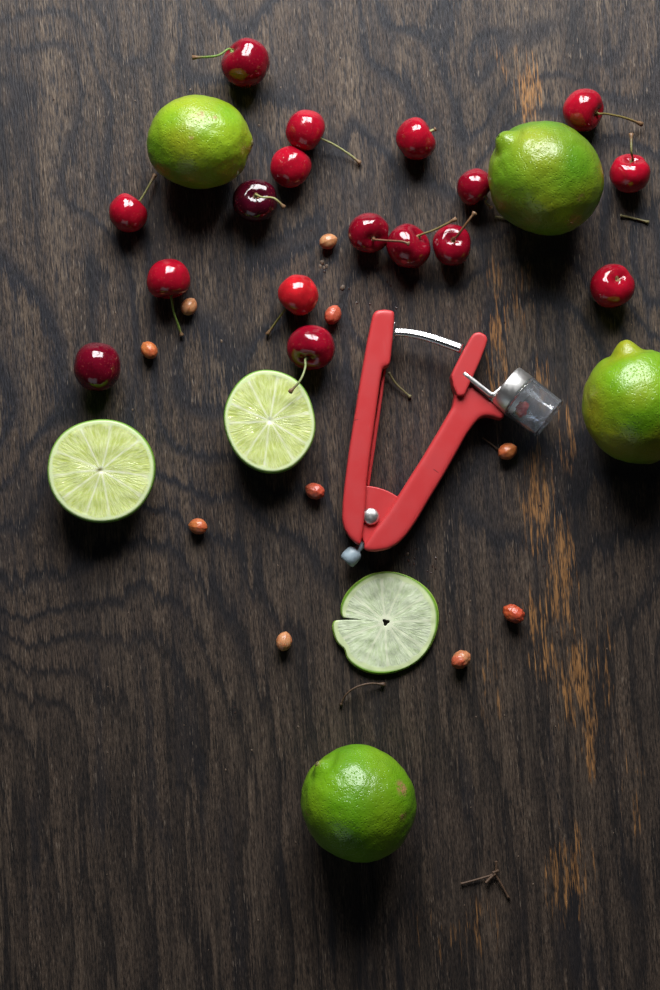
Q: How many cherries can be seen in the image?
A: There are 17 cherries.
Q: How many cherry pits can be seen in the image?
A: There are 10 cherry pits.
